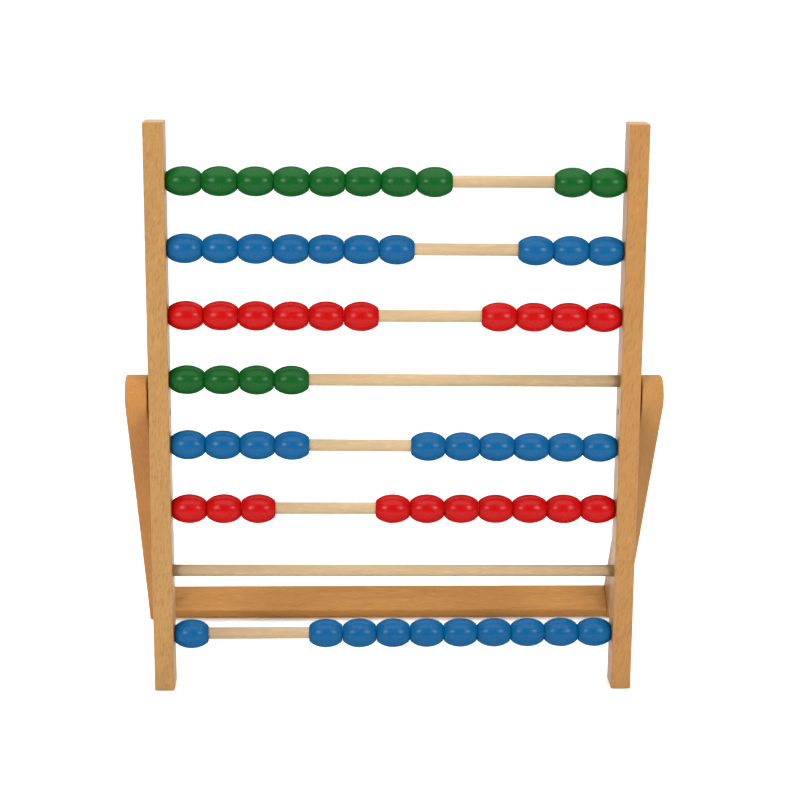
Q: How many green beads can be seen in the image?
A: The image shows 14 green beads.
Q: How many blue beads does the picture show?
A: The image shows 30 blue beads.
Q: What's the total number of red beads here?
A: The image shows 20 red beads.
